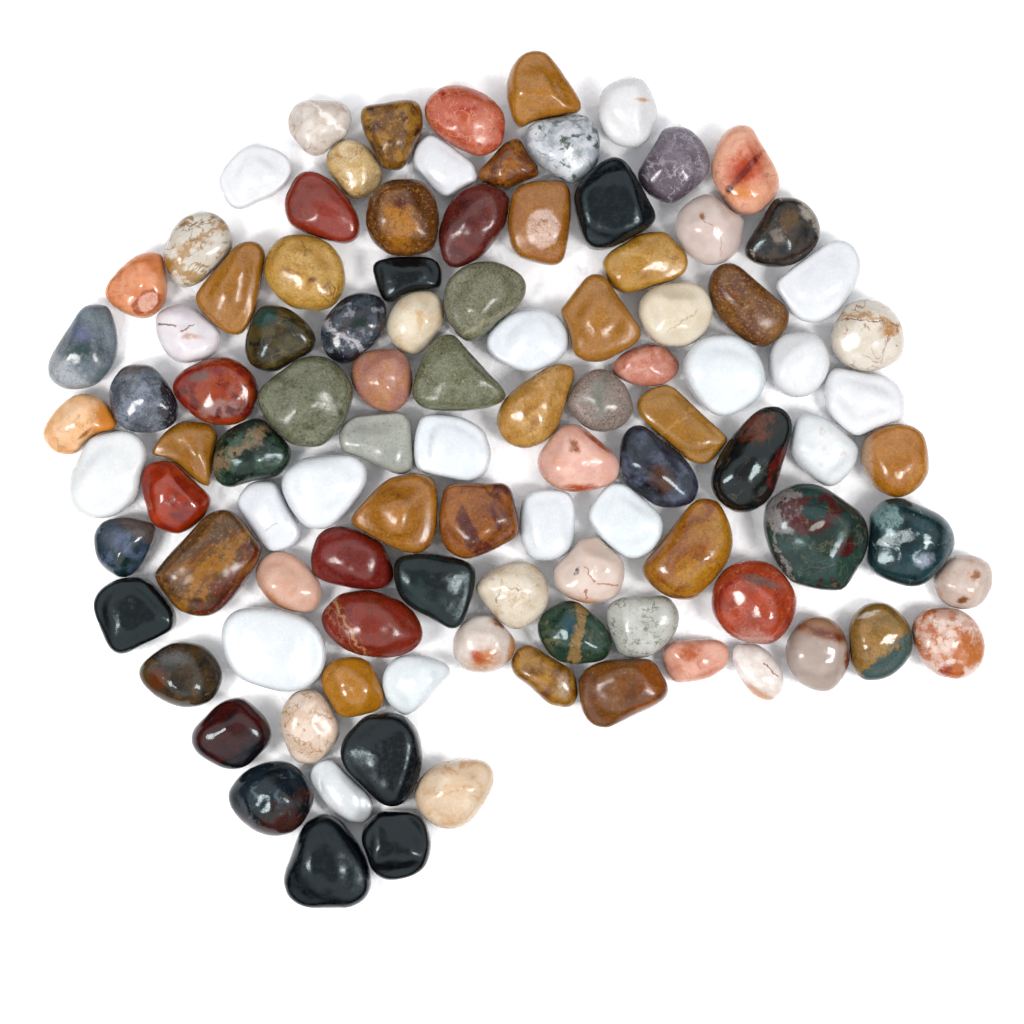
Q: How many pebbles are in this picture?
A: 103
